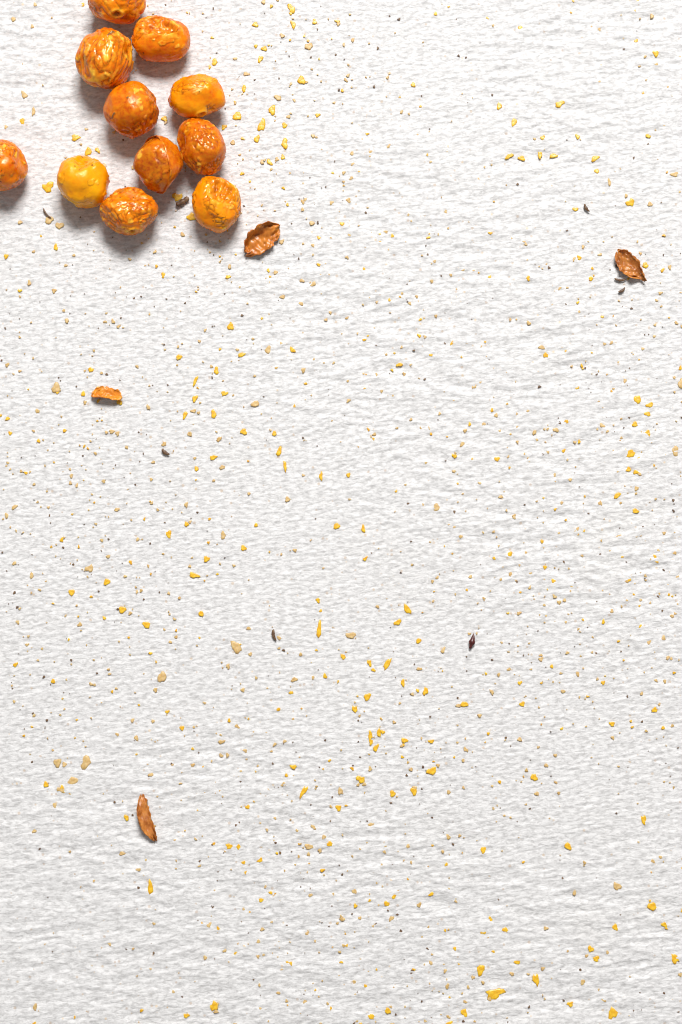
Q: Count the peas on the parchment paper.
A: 11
